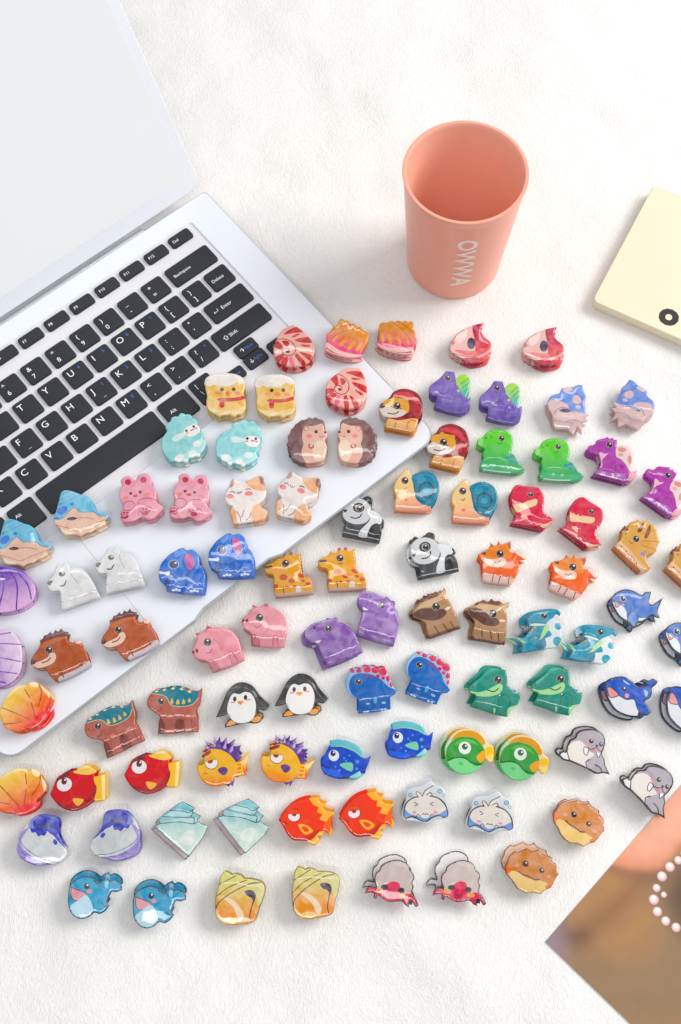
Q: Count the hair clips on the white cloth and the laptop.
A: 96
